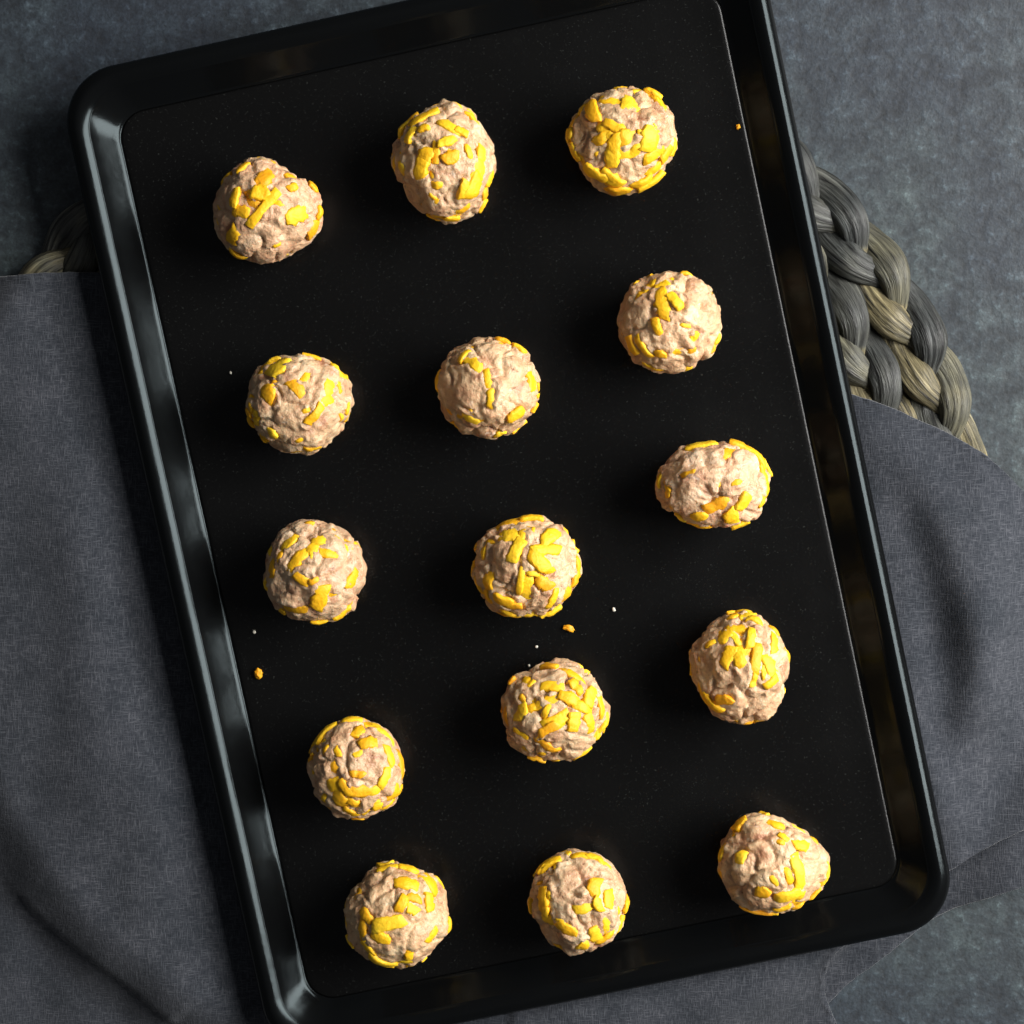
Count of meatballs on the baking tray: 15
